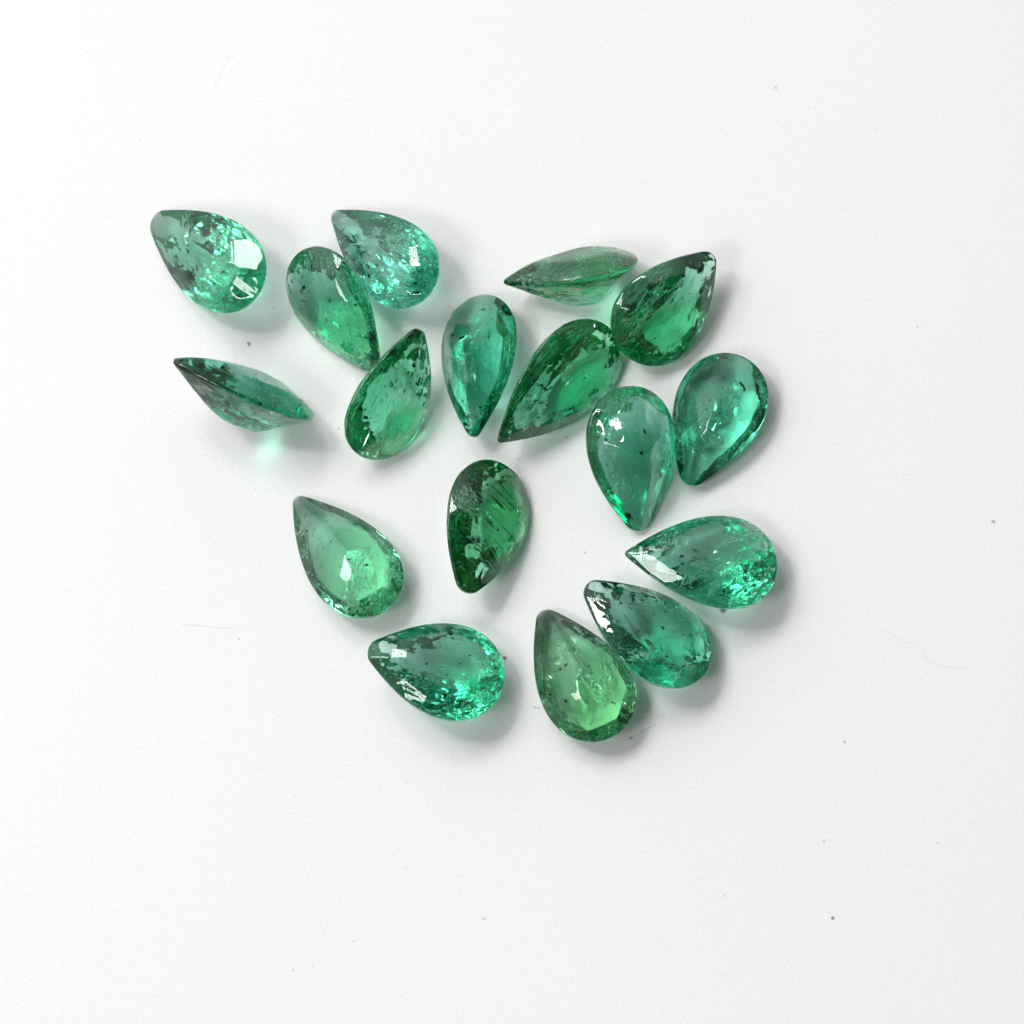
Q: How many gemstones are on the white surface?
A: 17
